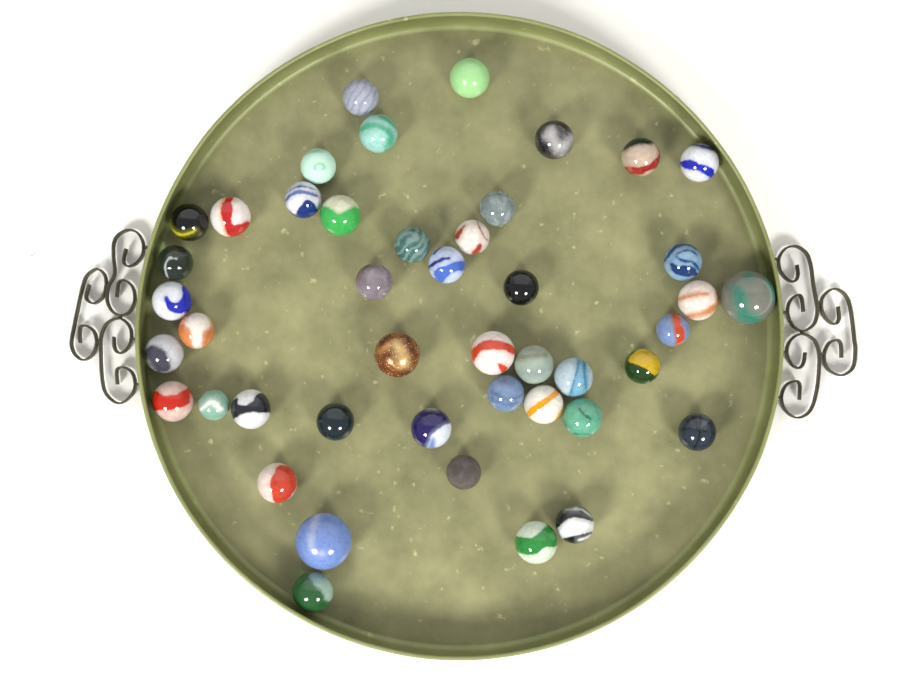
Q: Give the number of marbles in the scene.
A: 45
